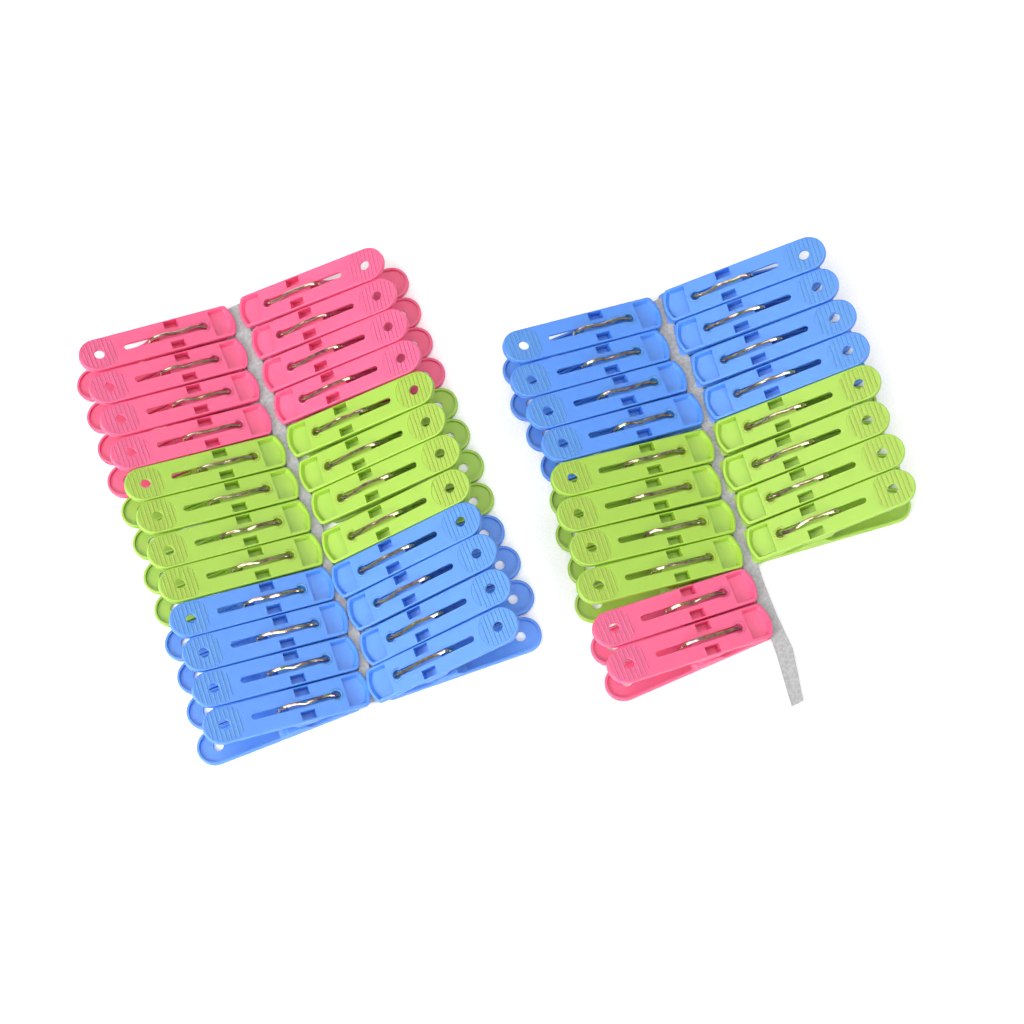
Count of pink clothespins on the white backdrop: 10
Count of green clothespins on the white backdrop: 16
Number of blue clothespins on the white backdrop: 16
